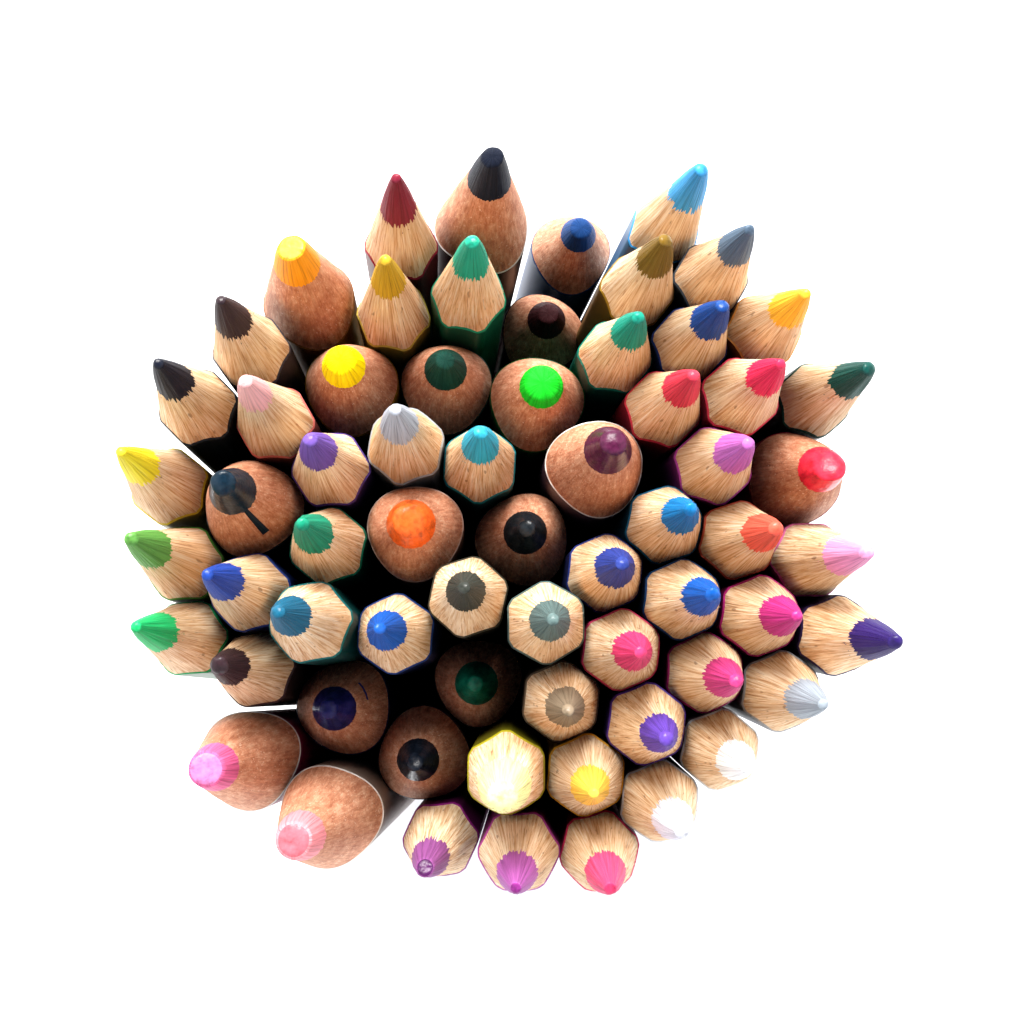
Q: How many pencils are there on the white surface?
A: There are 65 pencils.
